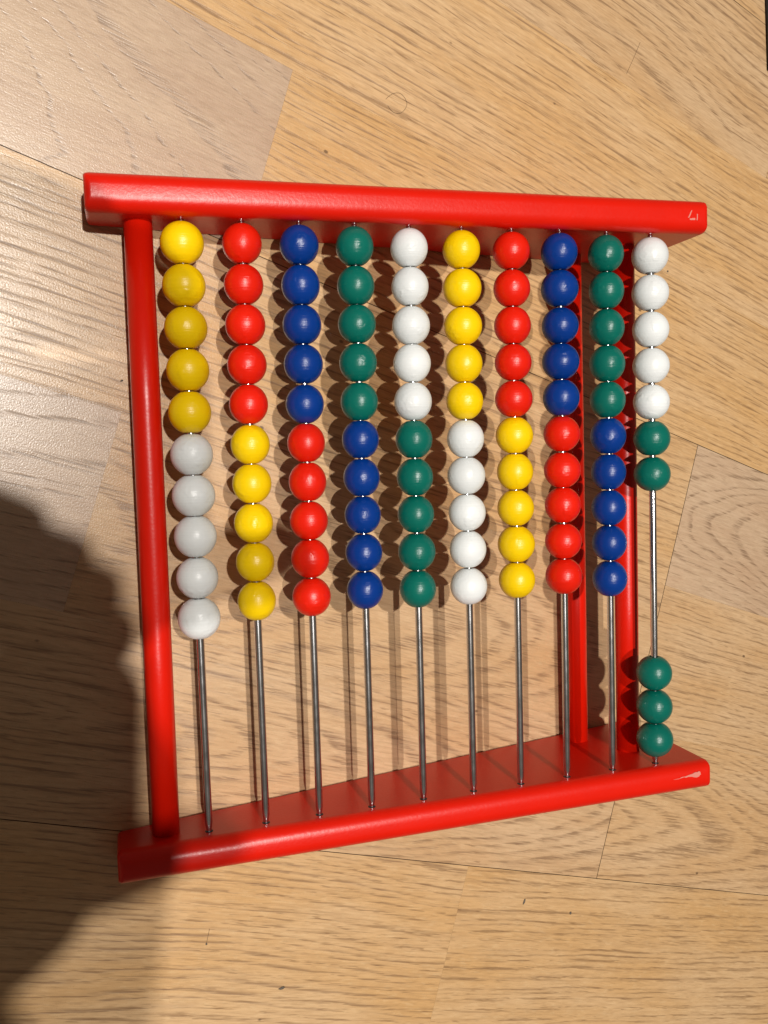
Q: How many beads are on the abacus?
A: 100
